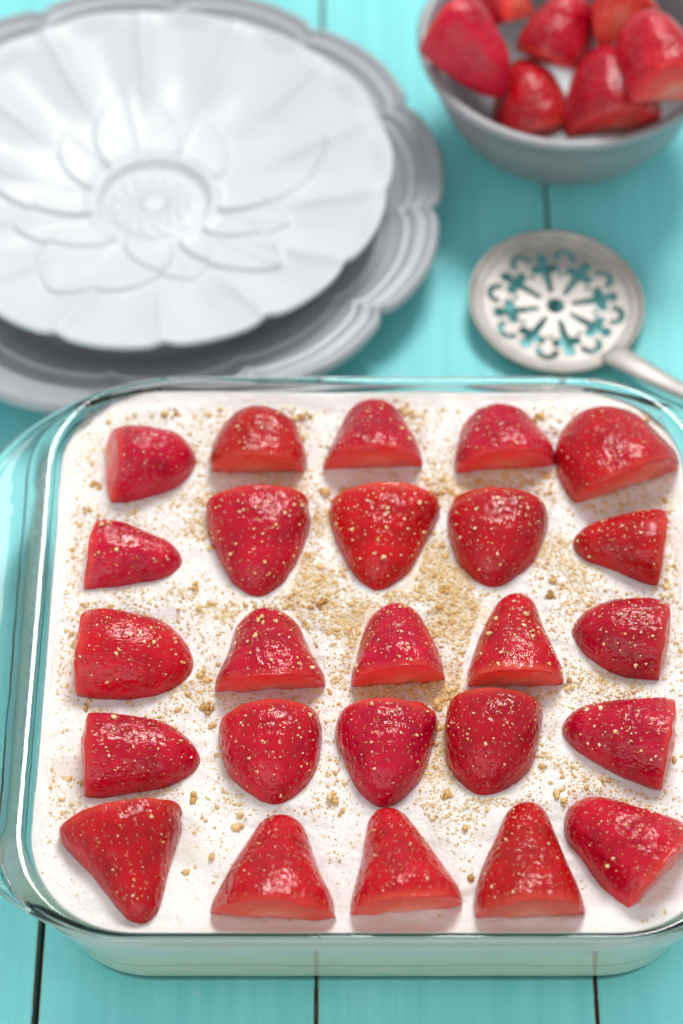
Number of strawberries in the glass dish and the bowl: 32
